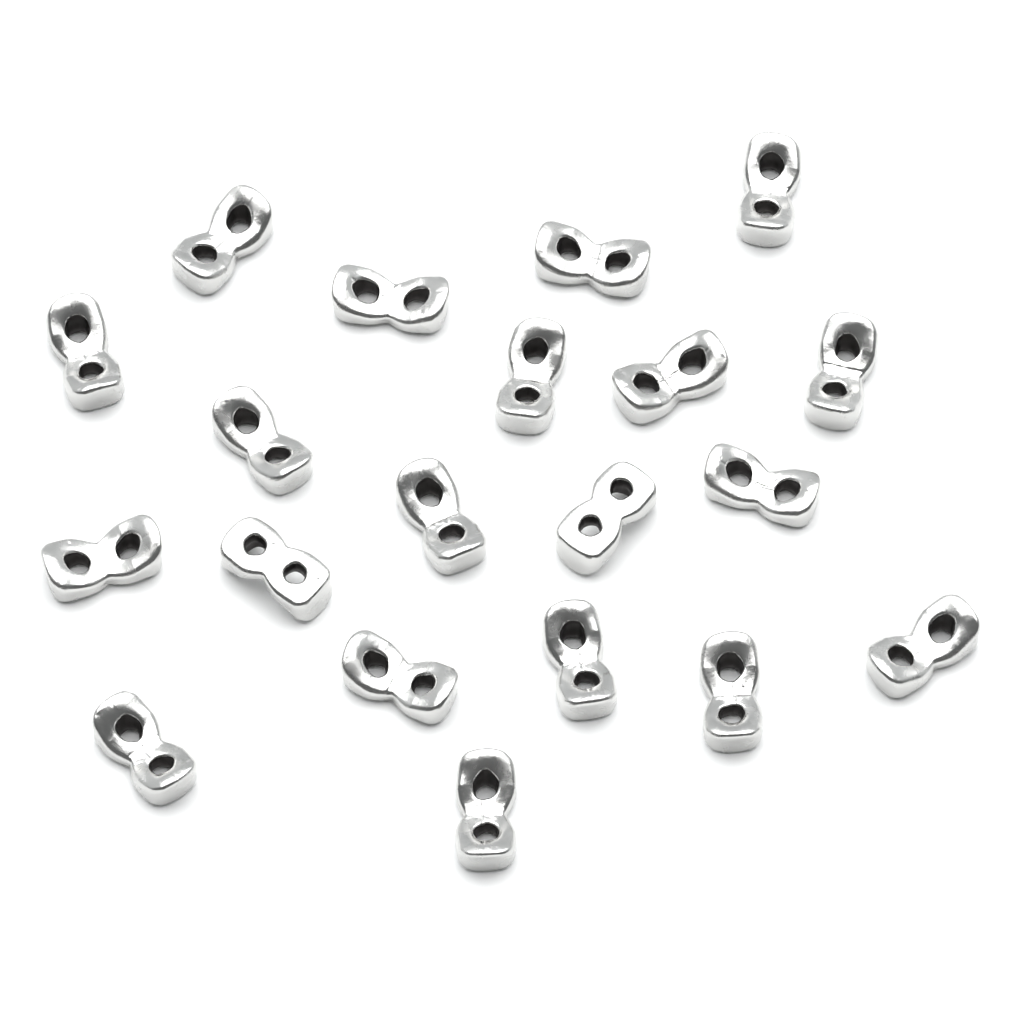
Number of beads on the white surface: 20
